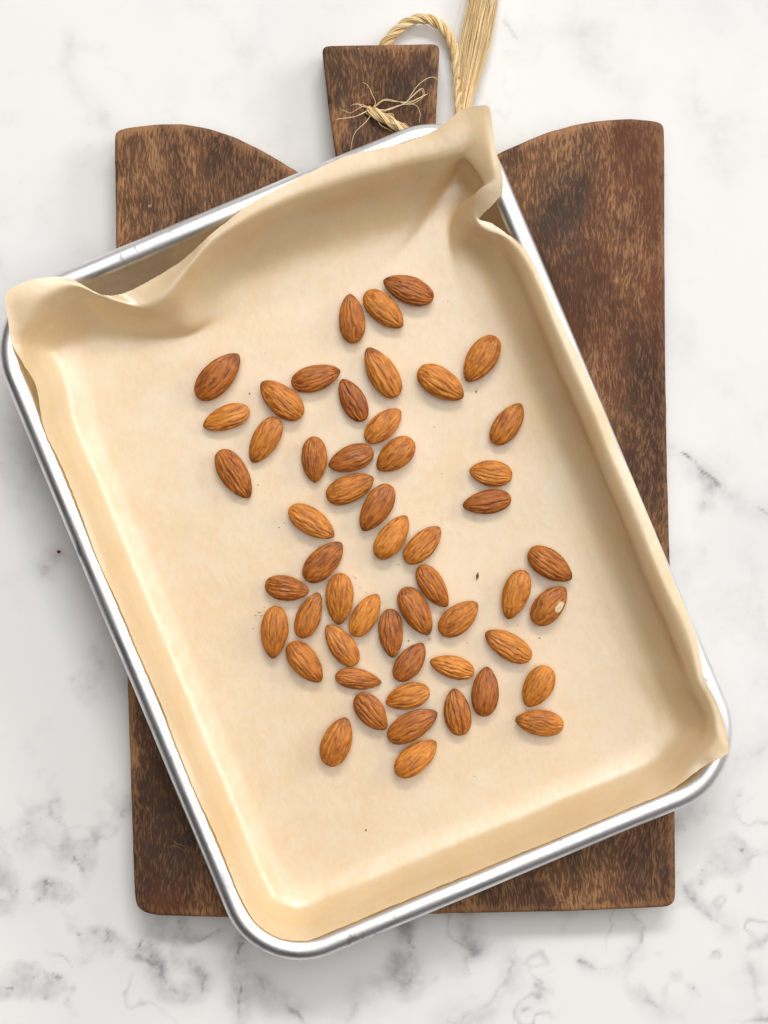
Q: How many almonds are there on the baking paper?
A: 53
